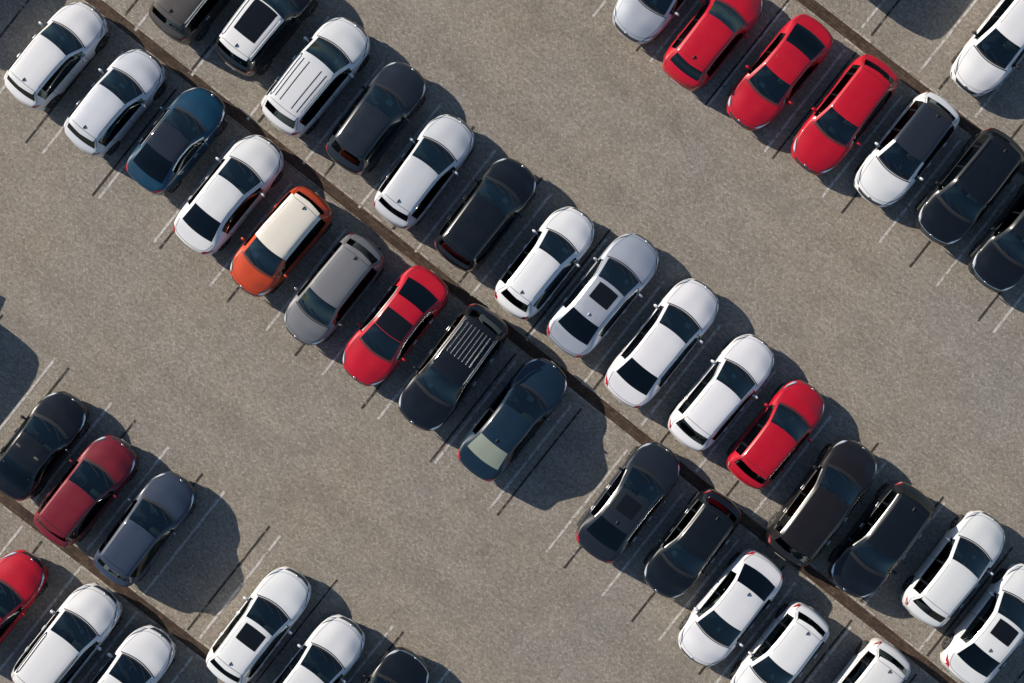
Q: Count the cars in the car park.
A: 46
